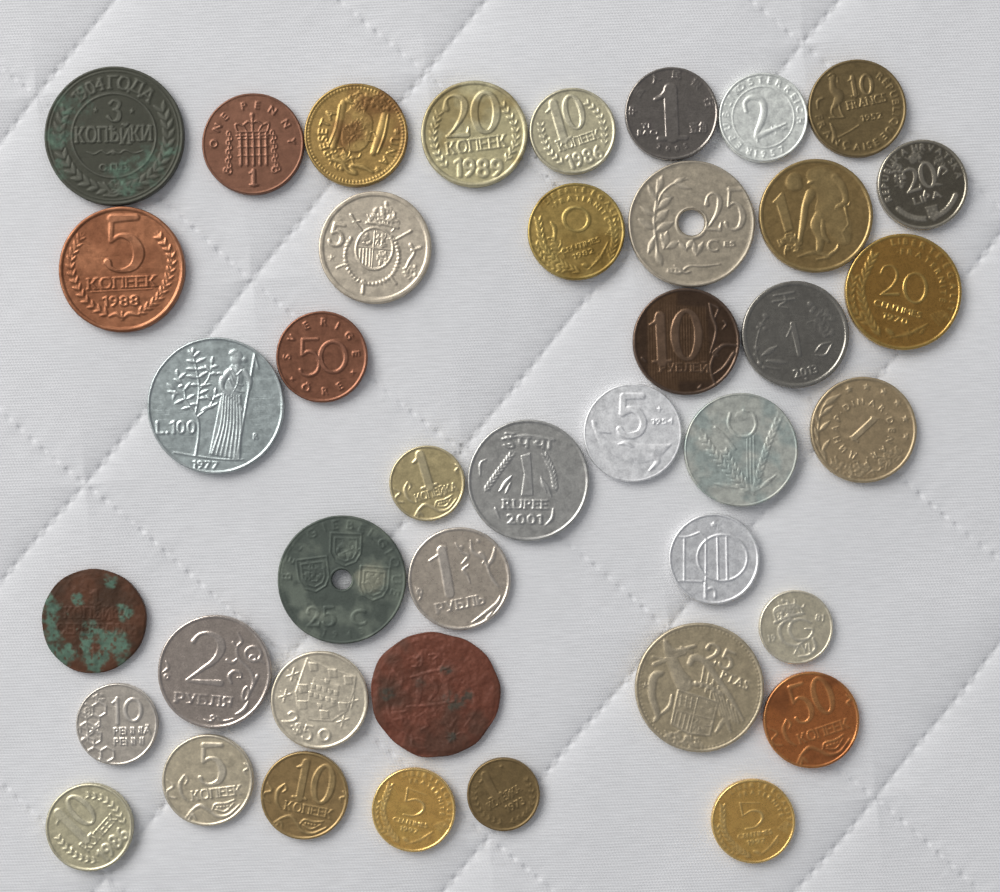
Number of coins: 41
